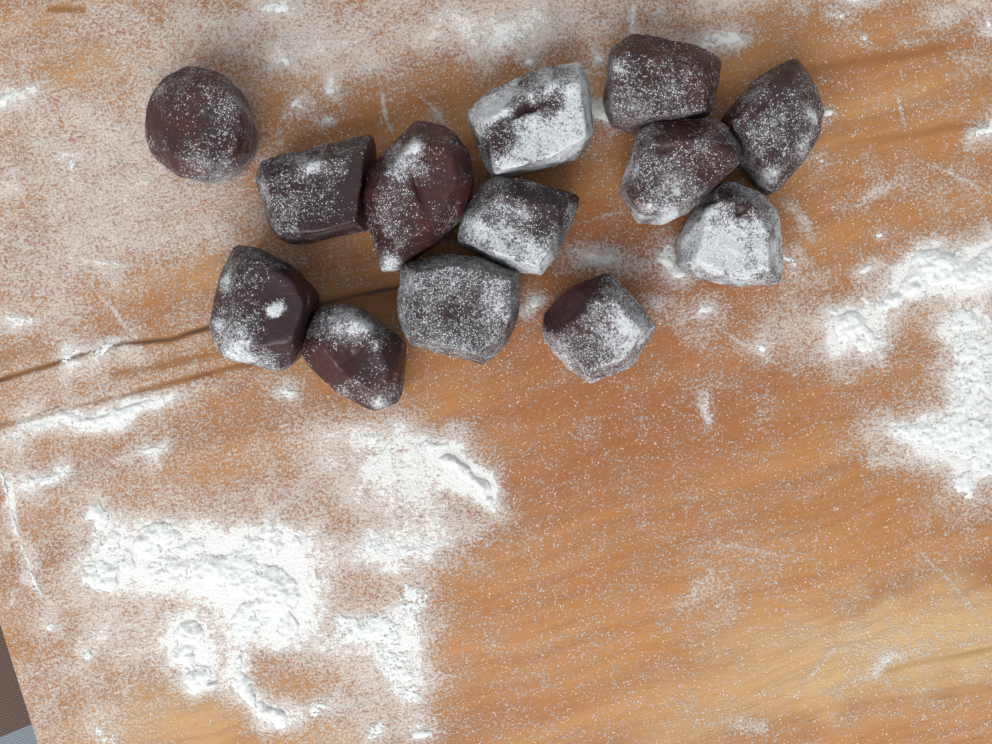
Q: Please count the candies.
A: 13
